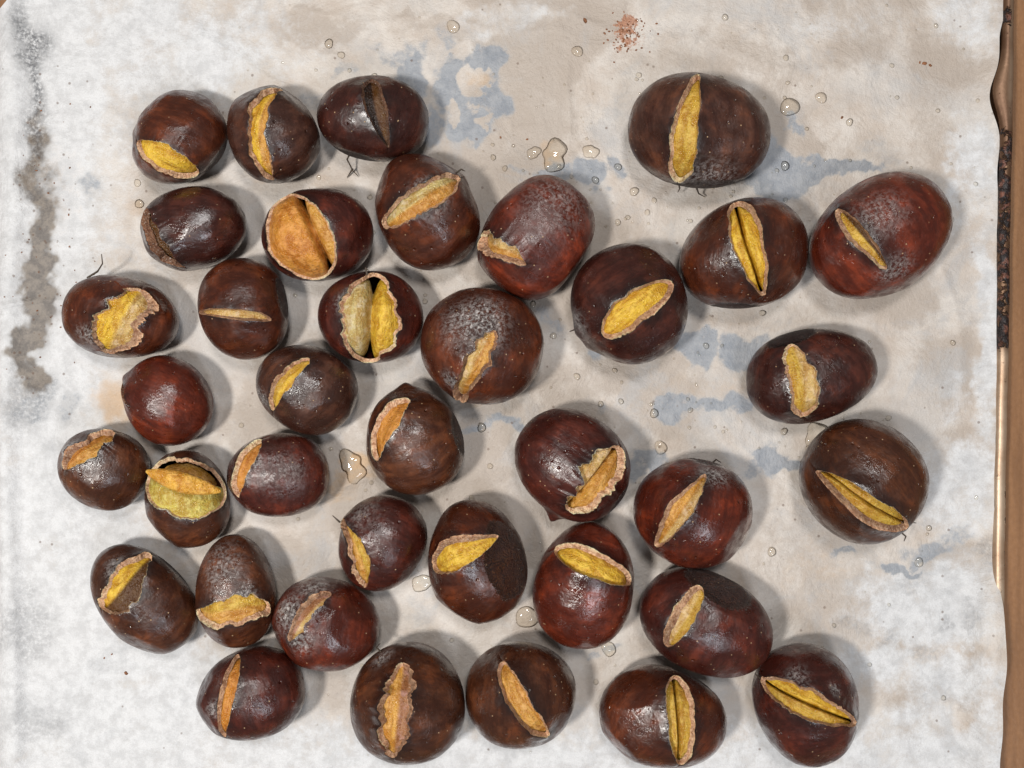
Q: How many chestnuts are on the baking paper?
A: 37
